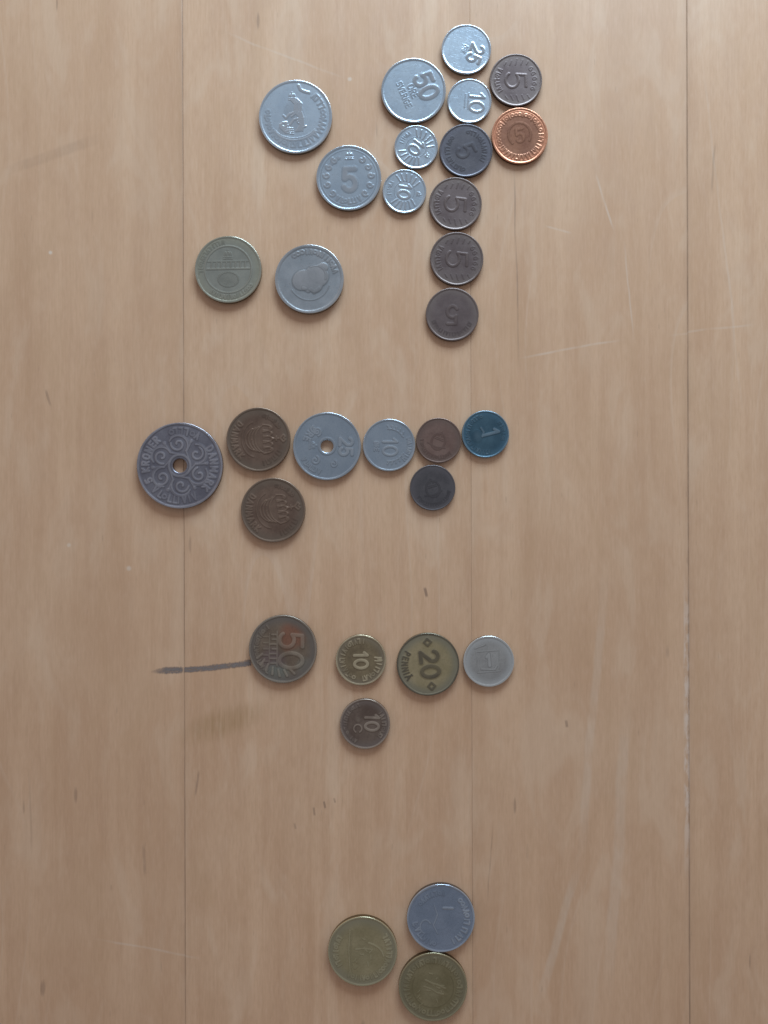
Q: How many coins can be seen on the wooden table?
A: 31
